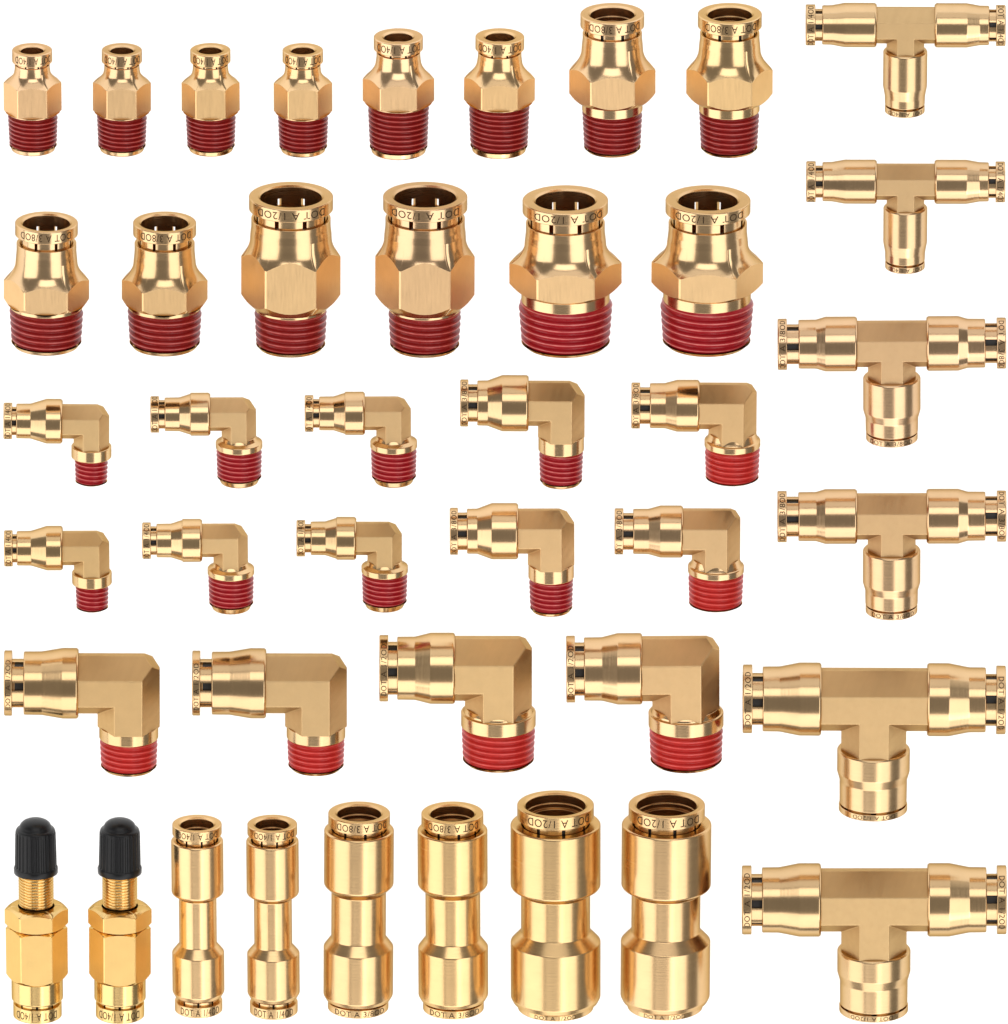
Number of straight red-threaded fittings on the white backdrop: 14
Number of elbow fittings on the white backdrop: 14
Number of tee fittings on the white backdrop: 6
